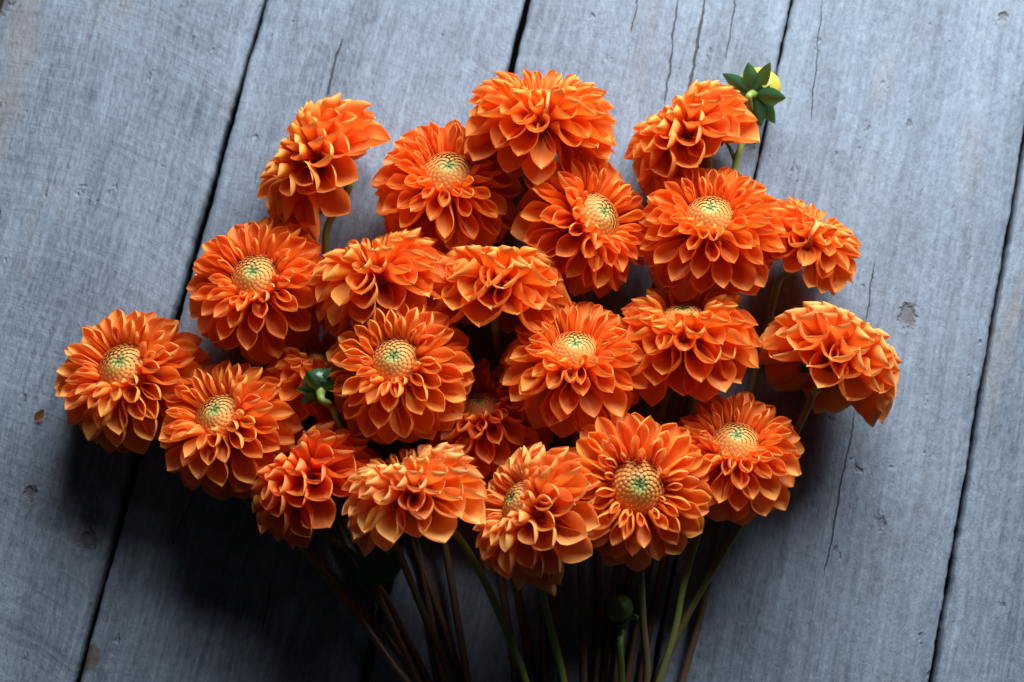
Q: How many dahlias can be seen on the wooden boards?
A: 23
